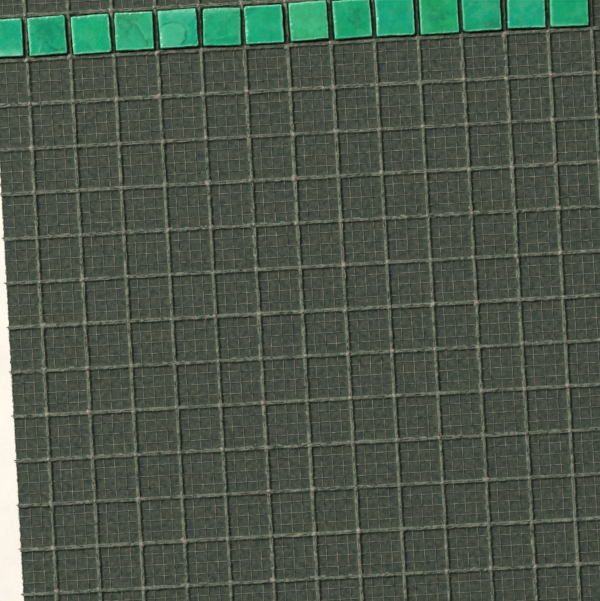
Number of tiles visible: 14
